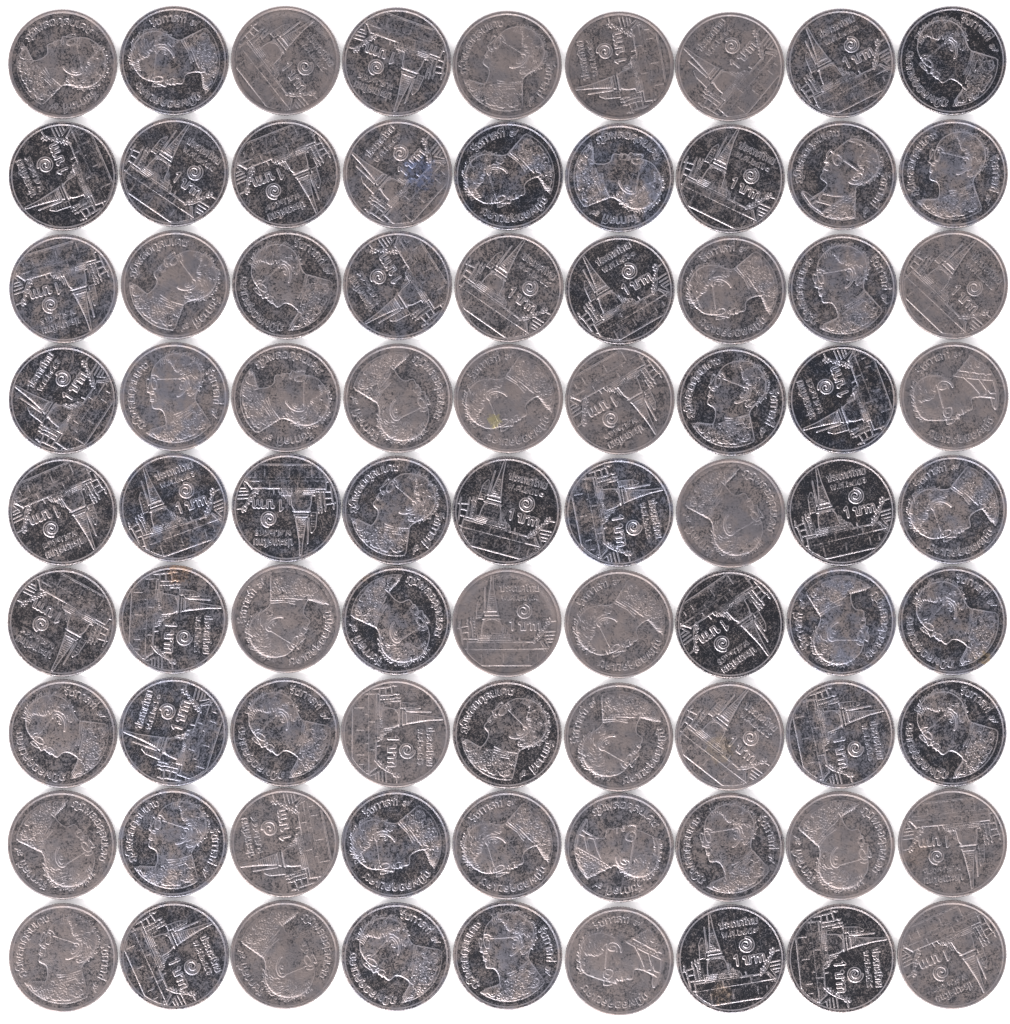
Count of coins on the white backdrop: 81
